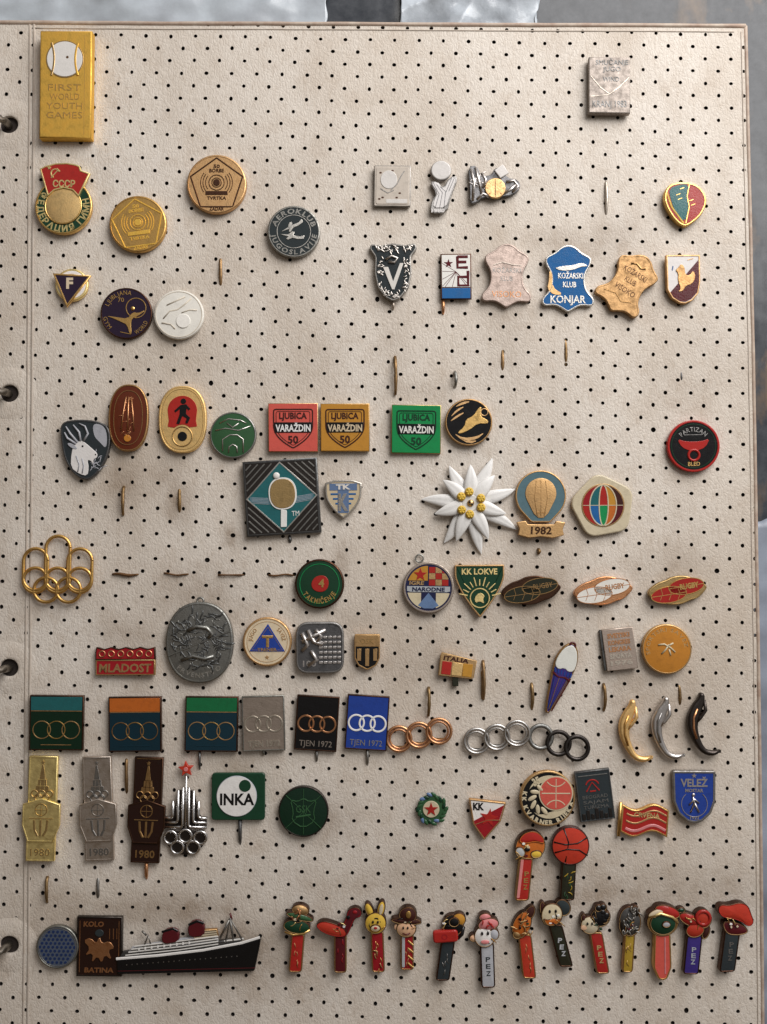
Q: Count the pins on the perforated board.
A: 91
